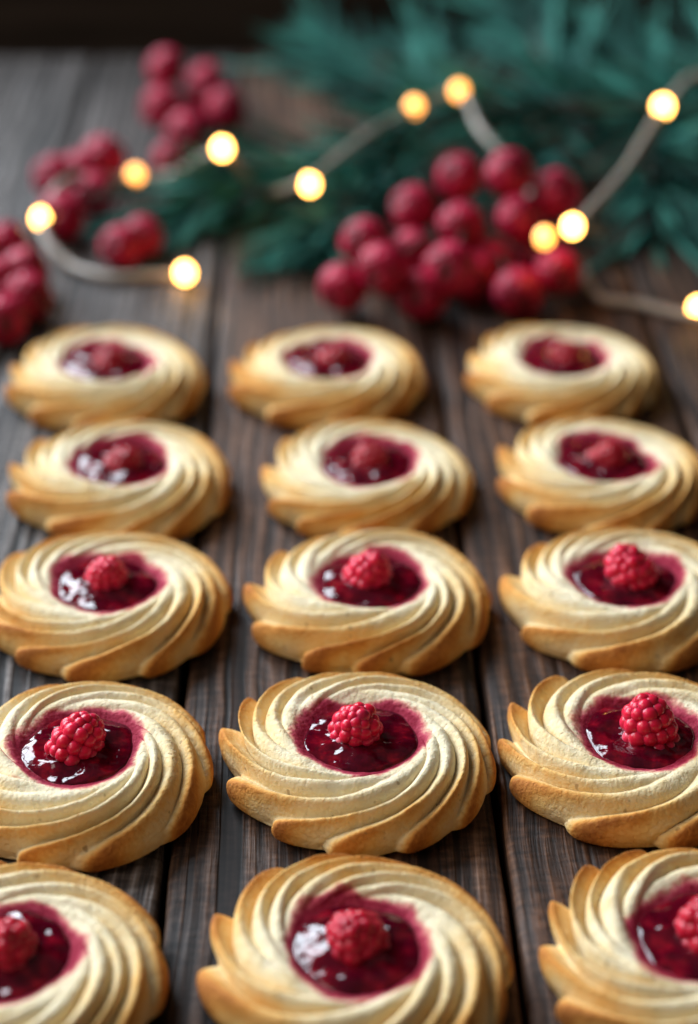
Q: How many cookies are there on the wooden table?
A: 15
